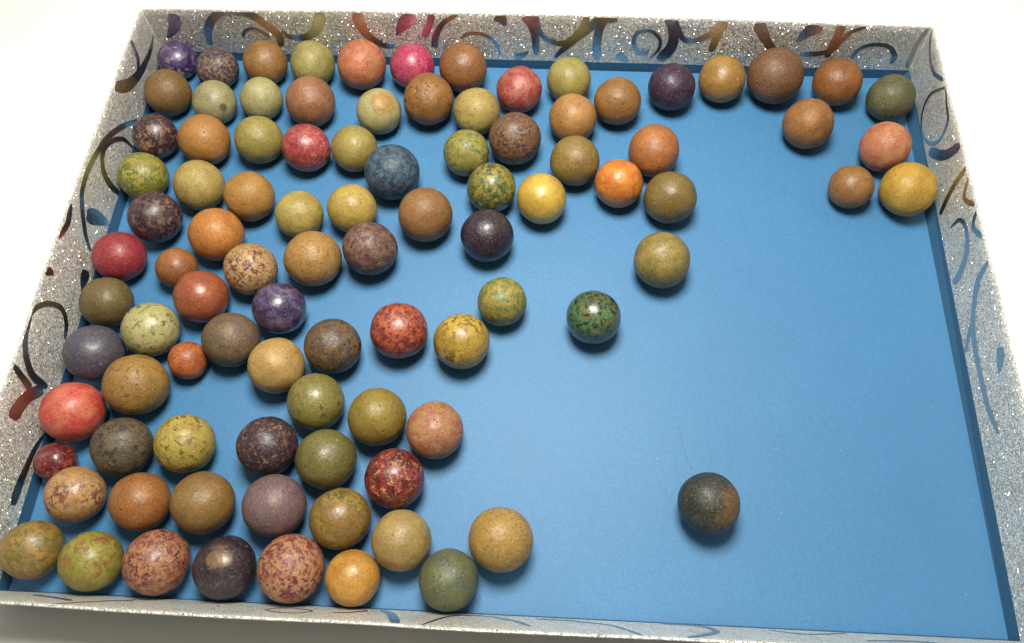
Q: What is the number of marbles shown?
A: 95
